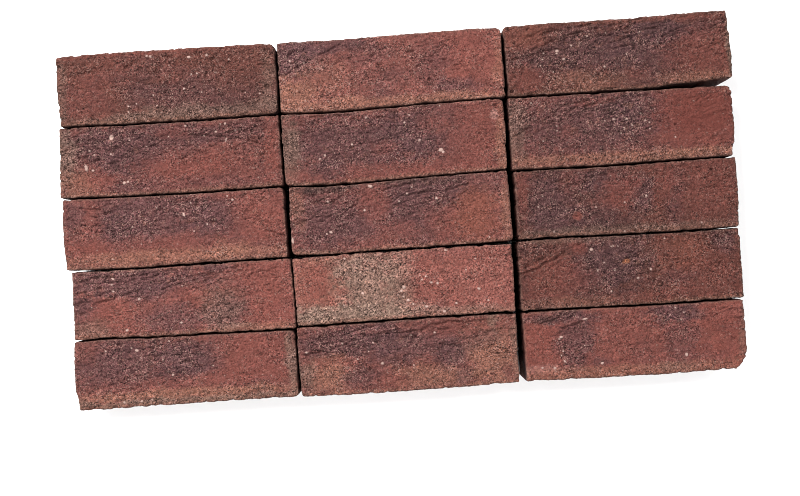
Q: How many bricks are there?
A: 15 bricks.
